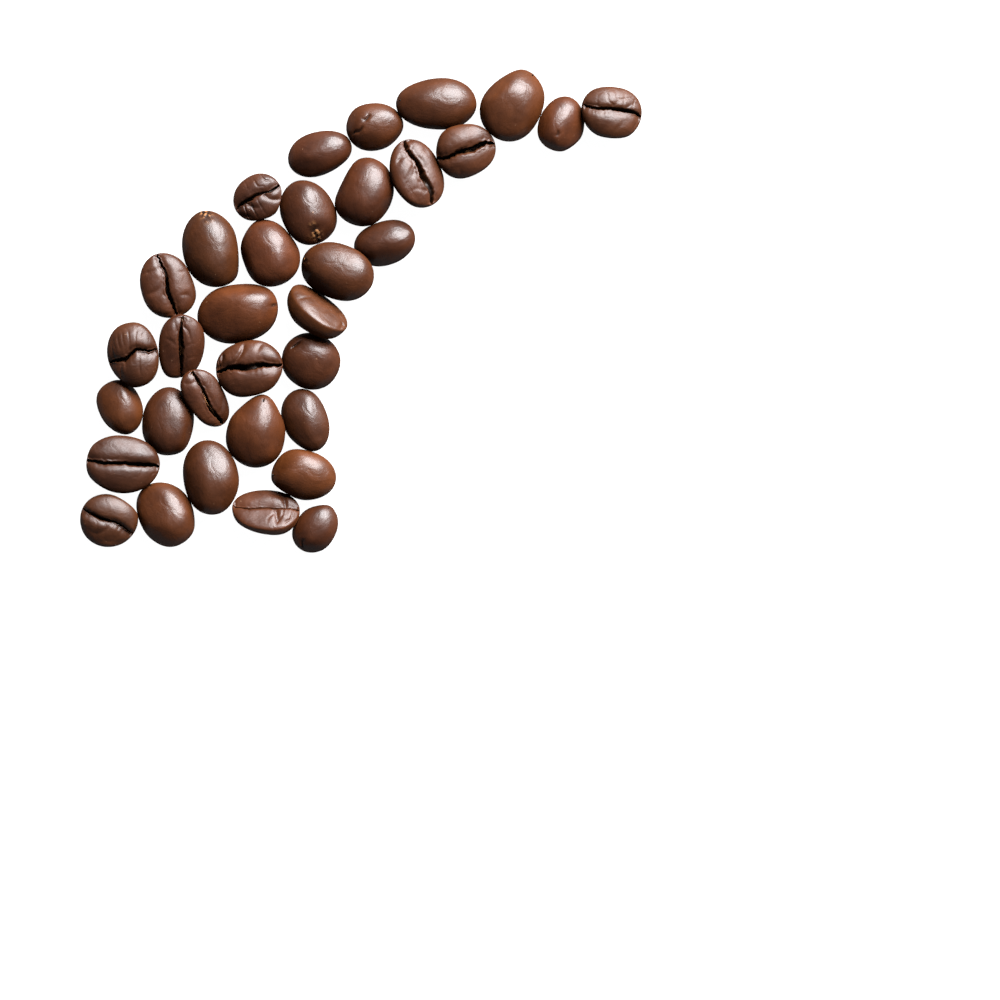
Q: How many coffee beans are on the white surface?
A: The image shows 34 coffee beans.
